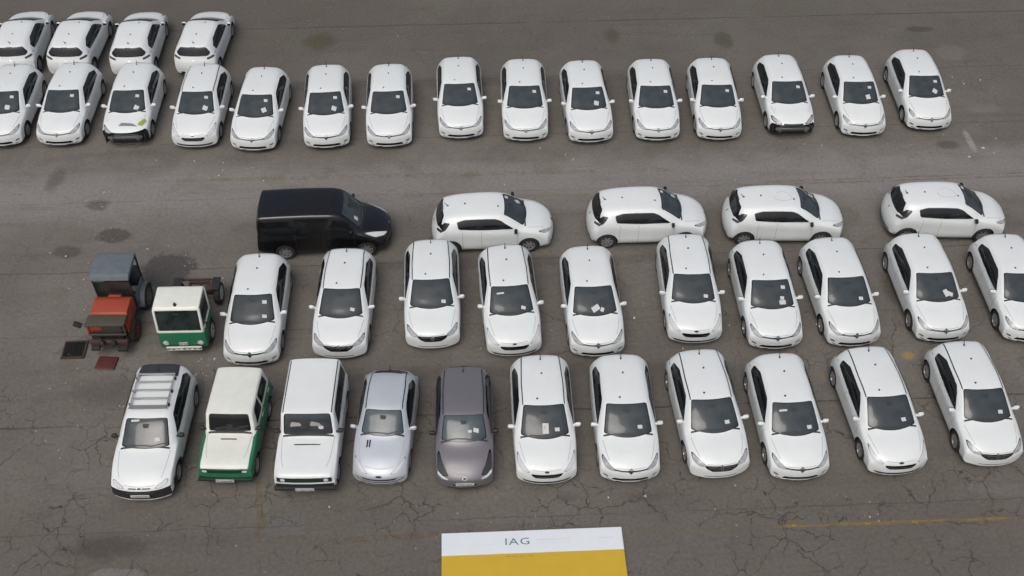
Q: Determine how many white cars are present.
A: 41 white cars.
